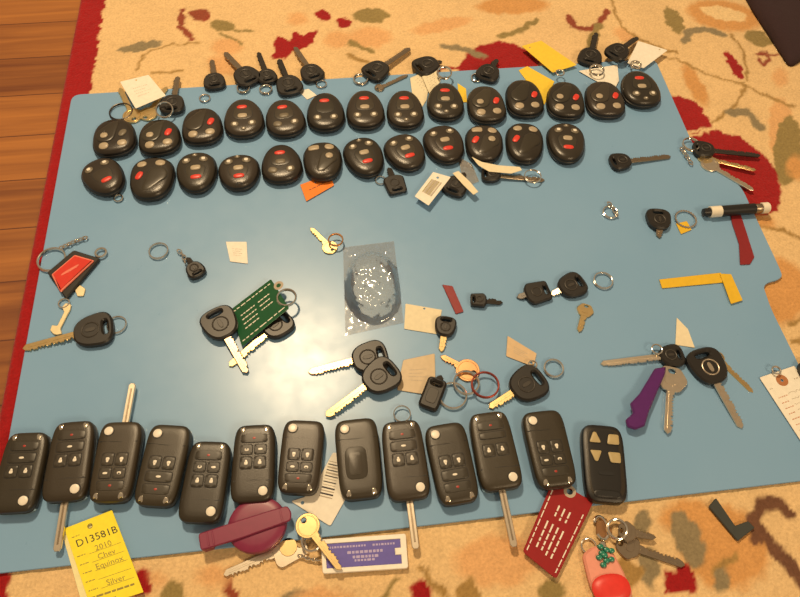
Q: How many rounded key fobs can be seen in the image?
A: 26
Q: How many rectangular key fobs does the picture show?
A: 13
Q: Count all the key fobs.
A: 39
